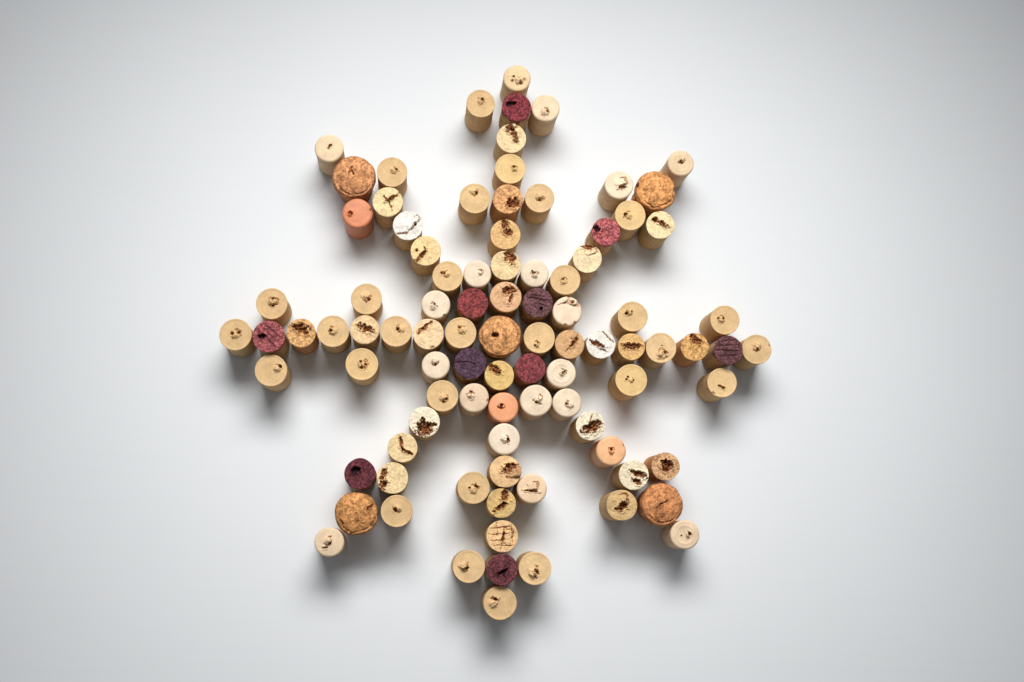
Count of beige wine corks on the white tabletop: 75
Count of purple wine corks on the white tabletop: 10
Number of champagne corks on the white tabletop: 5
